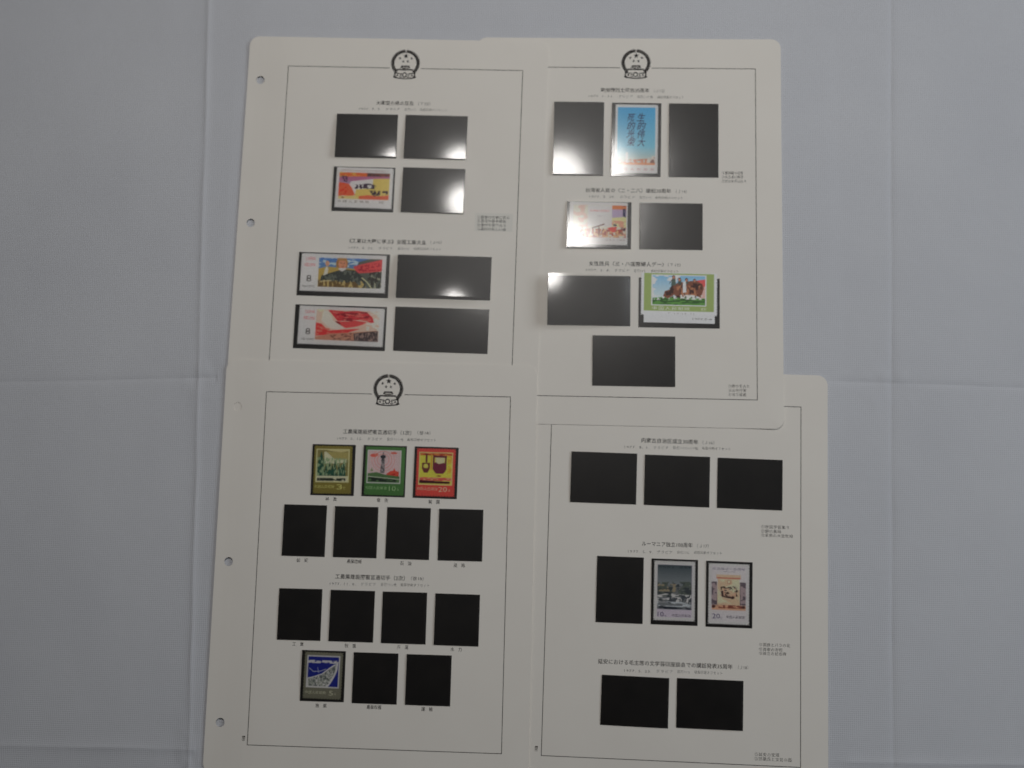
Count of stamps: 12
